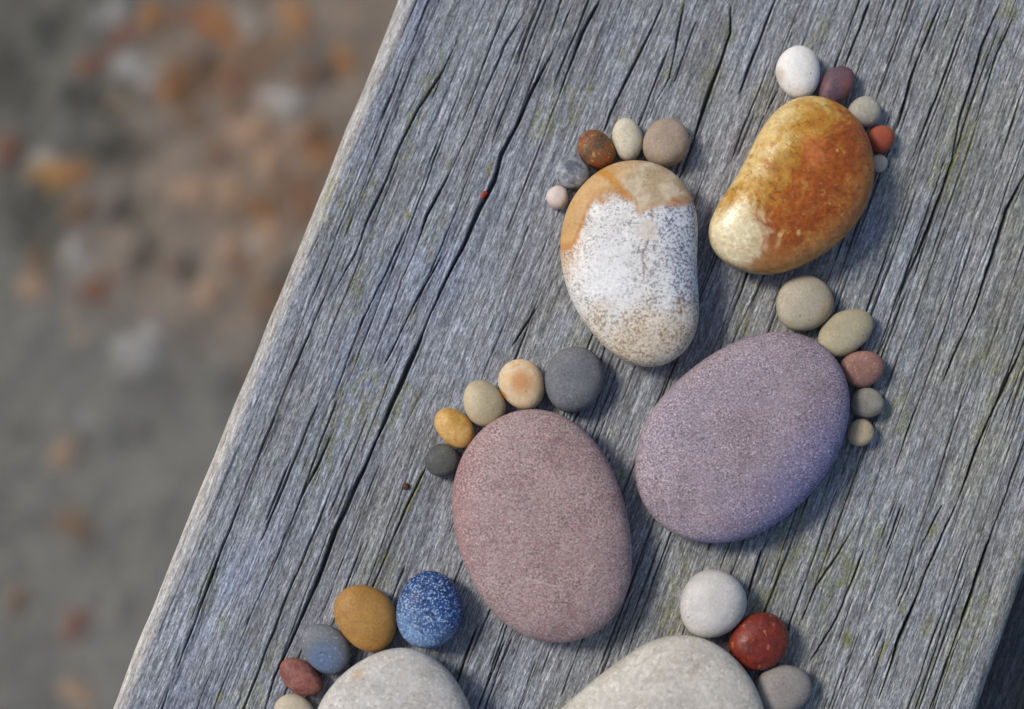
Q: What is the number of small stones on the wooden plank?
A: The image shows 28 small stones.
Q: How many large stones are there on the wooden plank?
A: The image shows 6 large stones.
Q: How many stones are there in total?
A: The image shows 34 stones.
